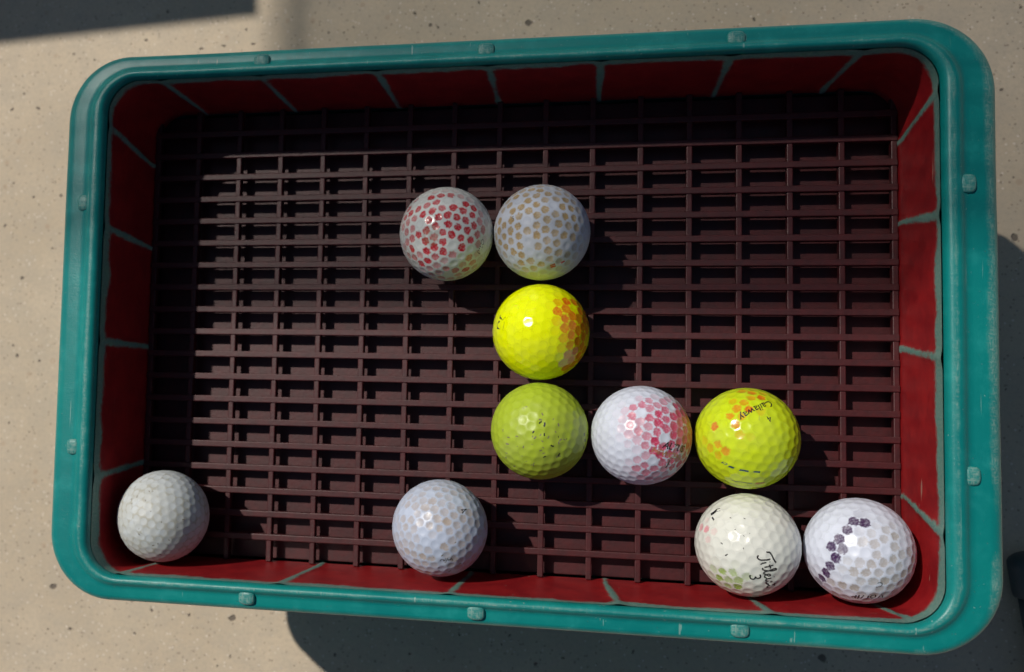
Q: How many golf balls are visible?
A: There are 10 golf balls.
